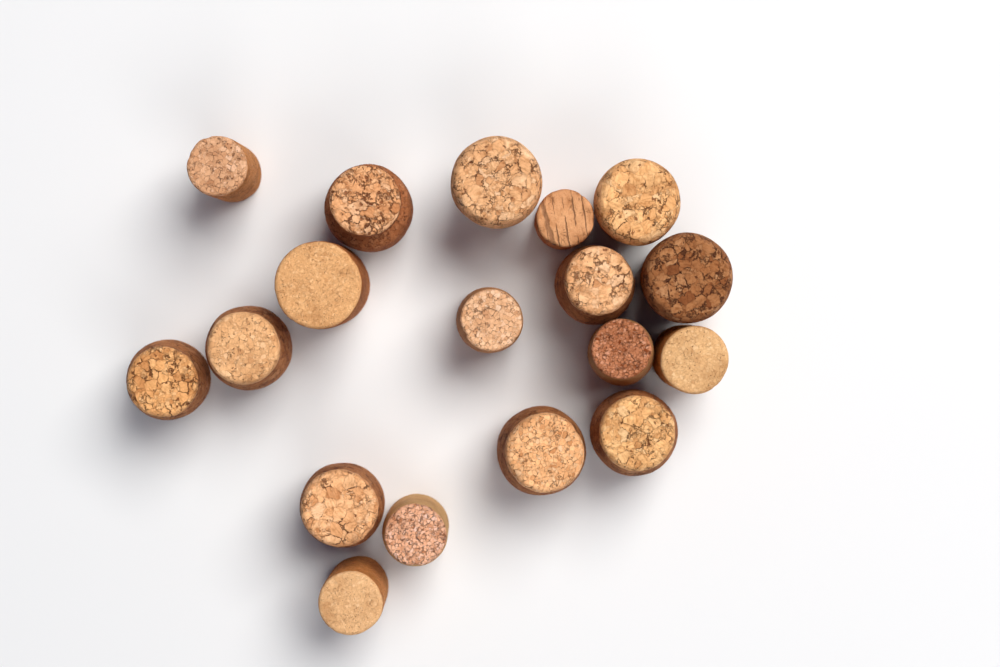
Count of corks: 18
